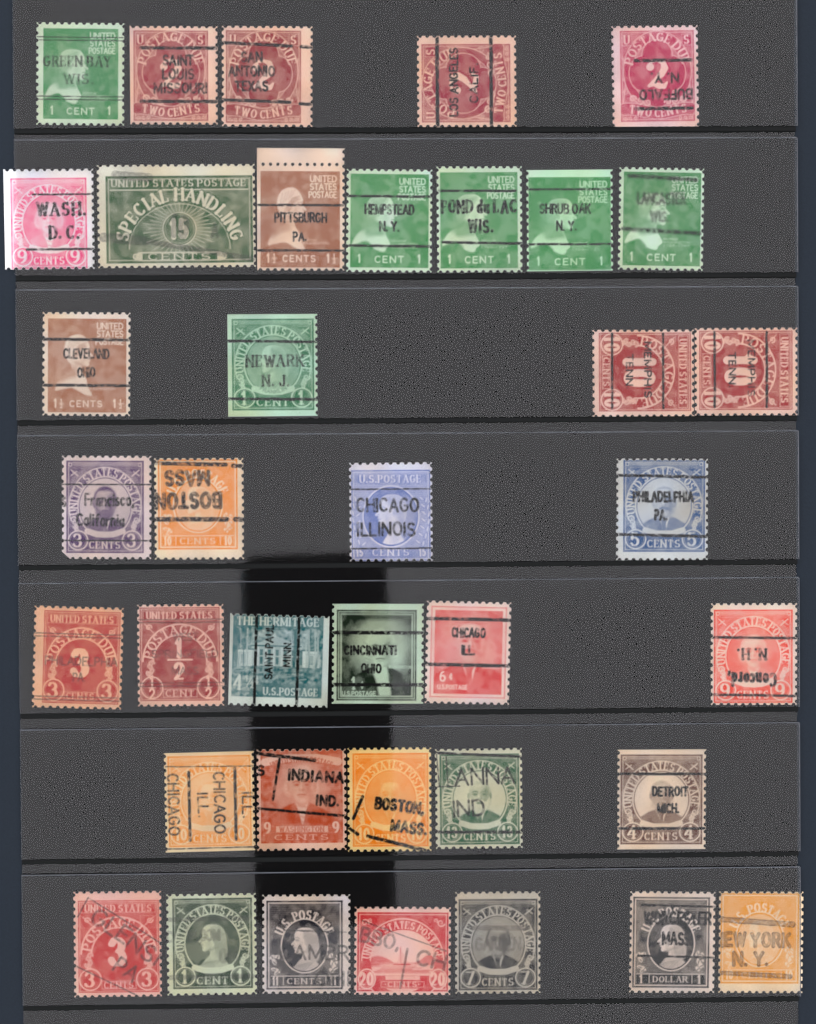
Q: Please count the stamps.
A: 38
